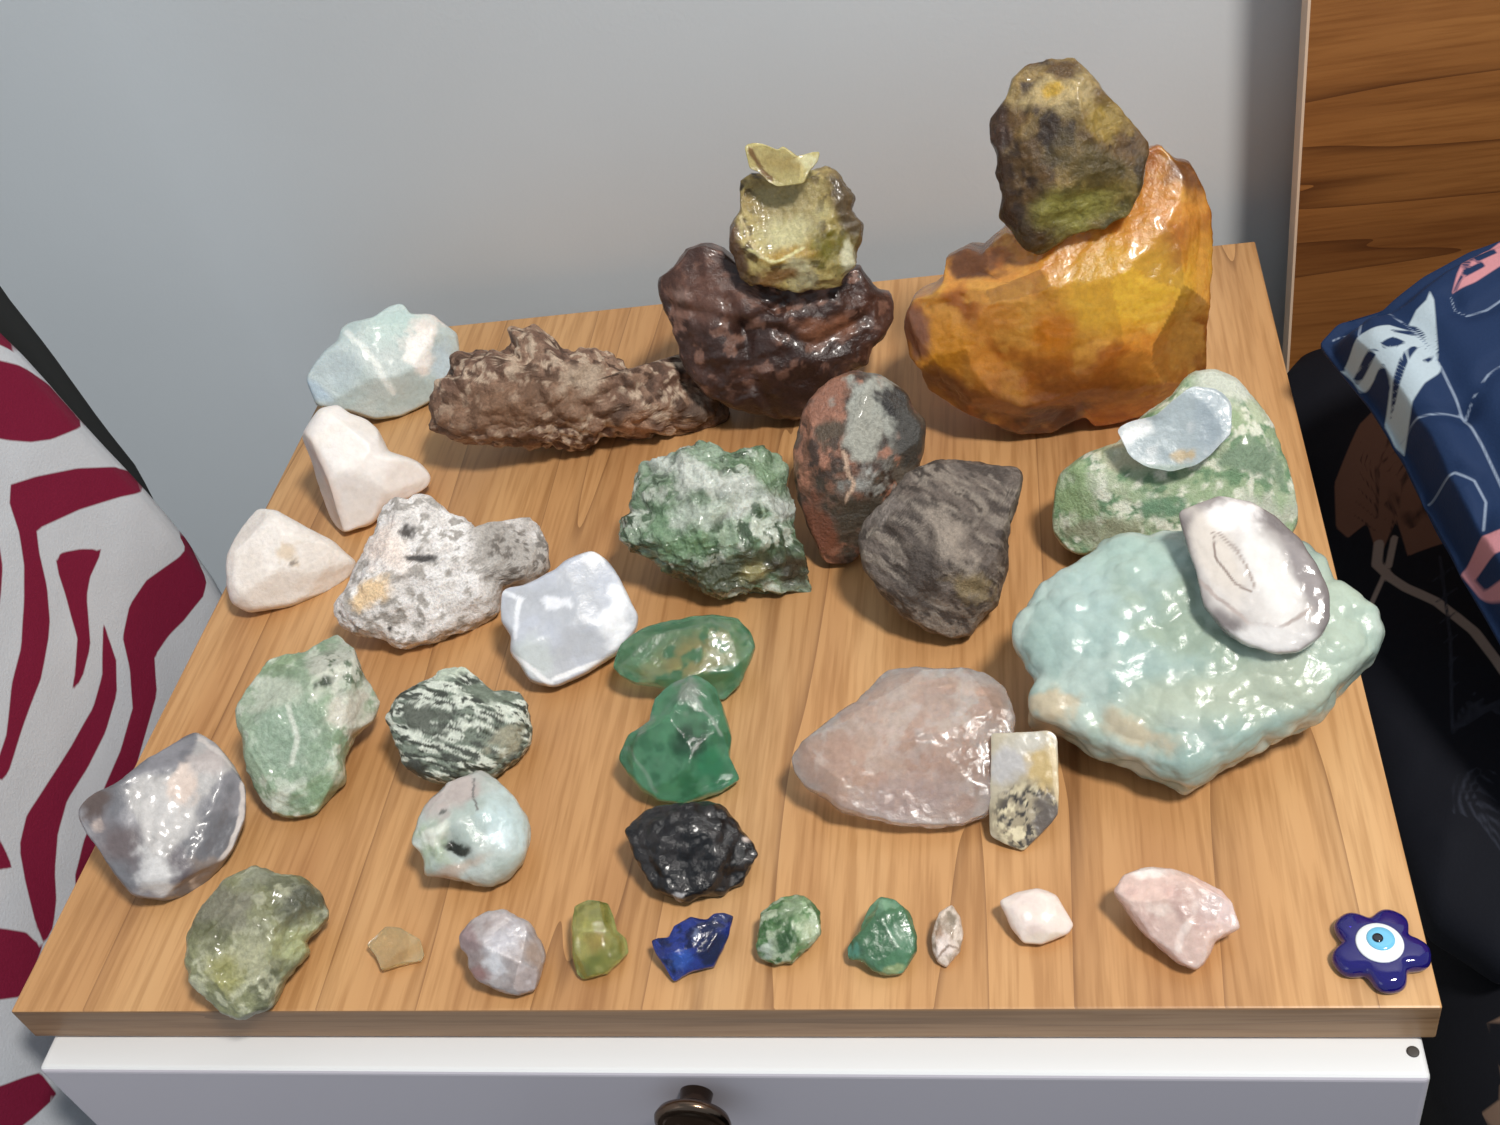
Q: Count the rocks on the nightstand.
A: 37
